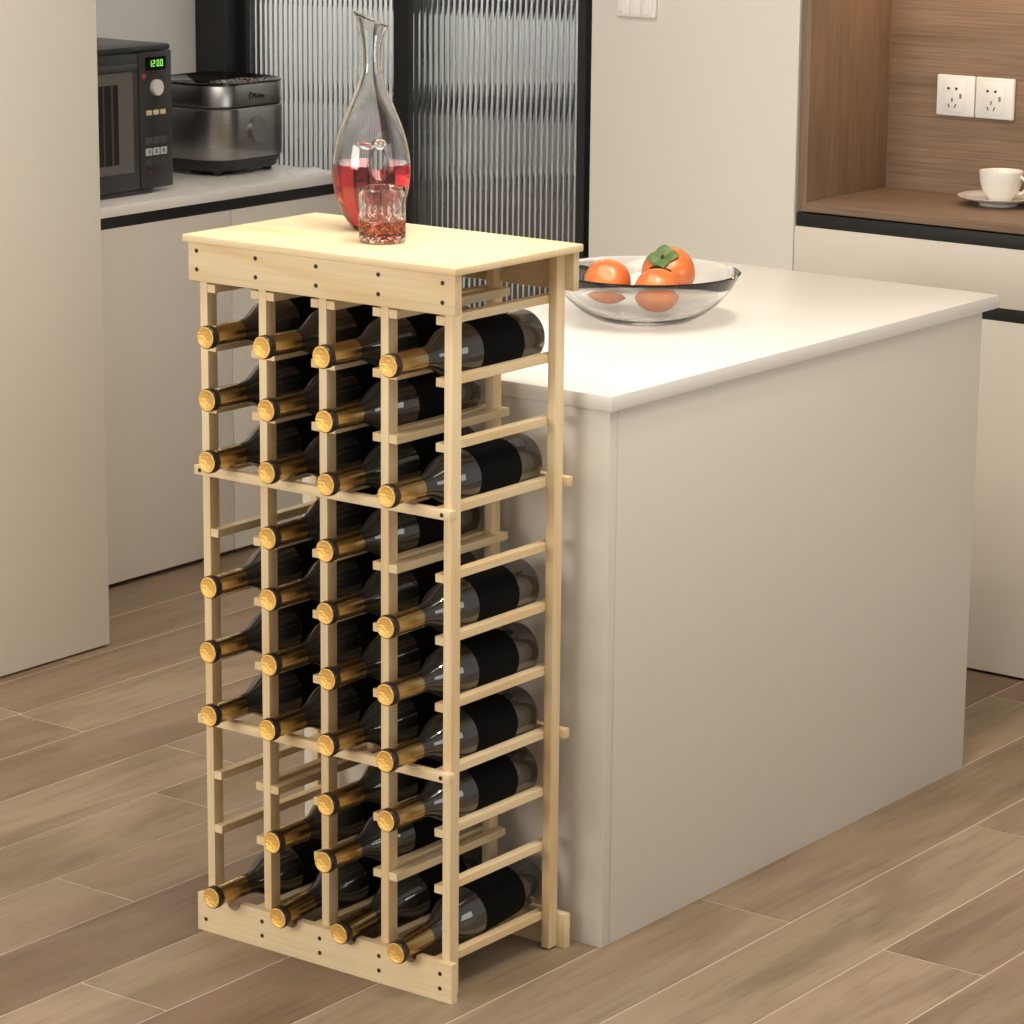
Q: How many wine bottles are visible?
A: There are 33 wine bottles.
